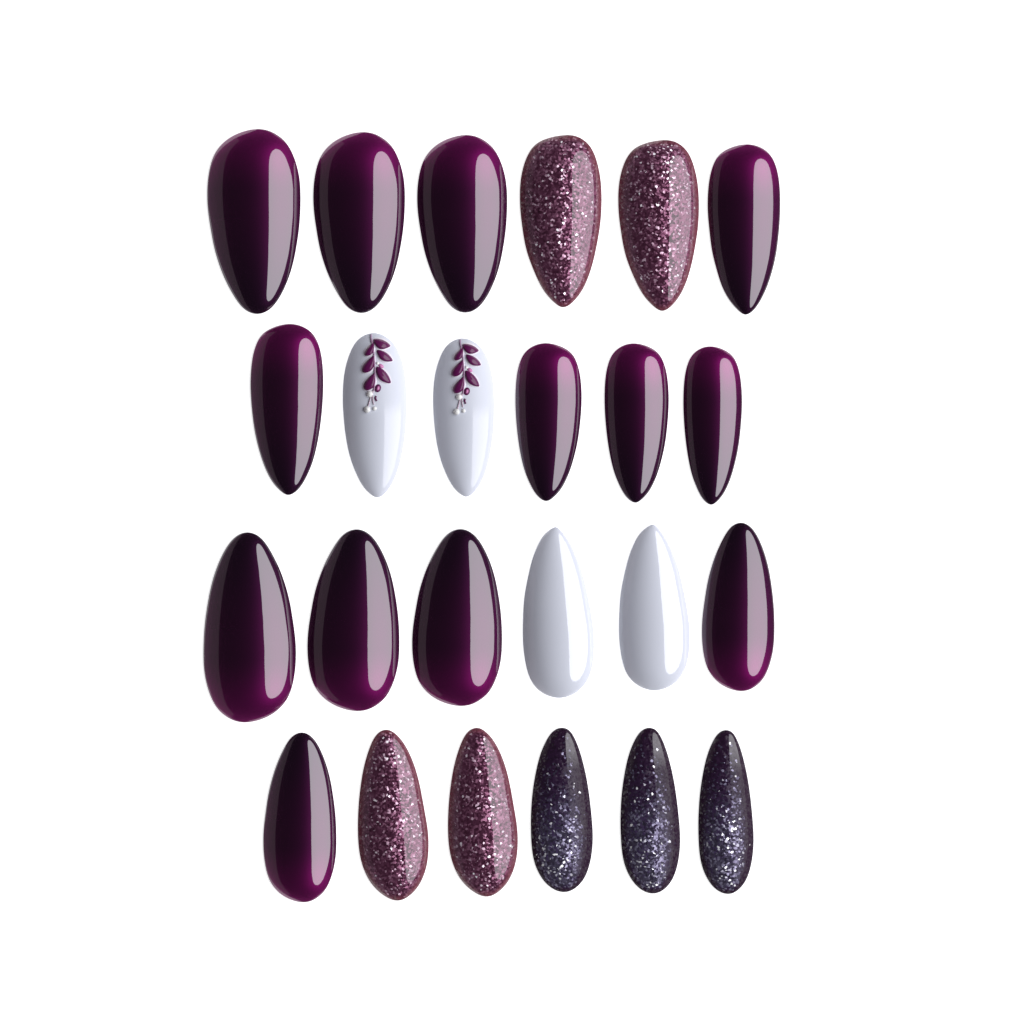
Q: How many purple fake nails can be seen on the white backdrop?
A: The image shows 13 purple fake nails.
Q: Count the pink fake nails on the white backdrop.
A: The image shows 4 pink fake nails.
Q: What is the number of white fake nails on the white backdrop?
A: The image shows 4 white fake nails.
